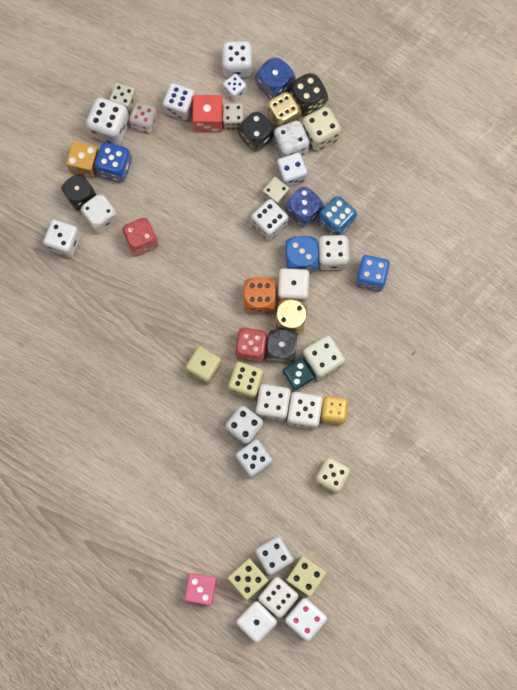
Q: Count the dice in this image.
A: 50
